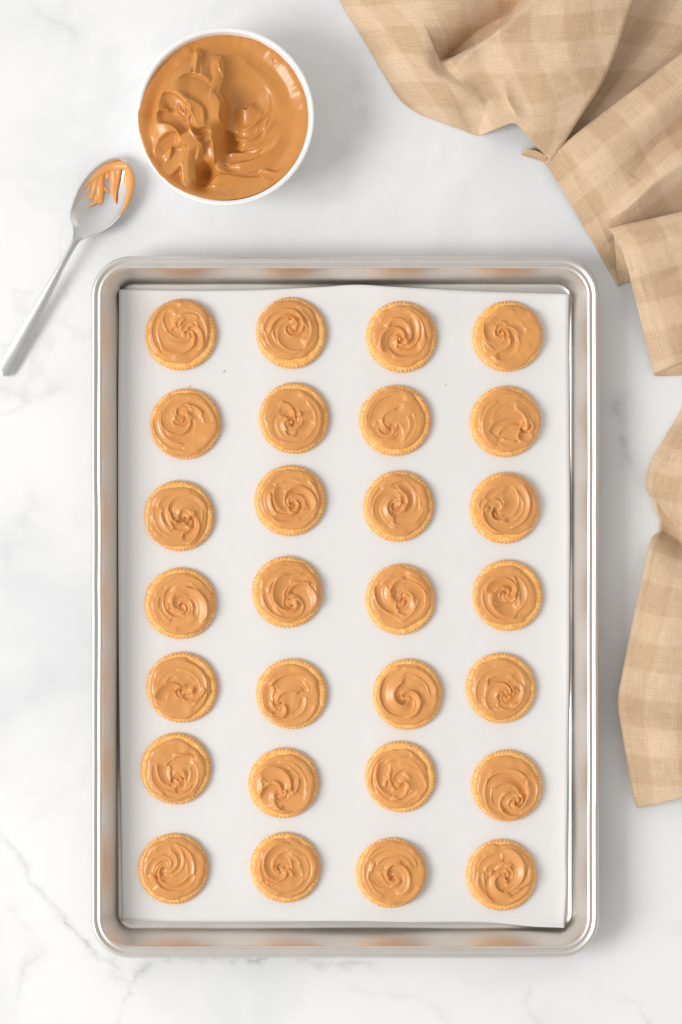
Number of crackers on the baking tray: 28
